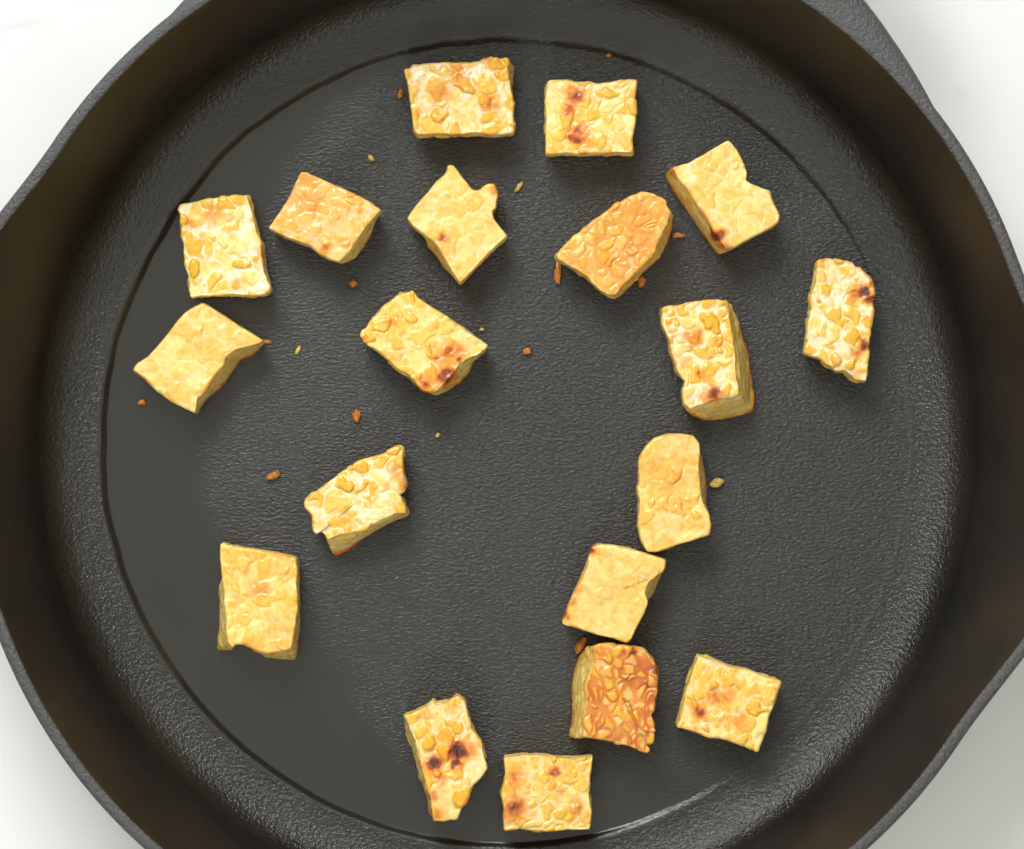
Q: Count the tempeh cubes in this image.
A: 19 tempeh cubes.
